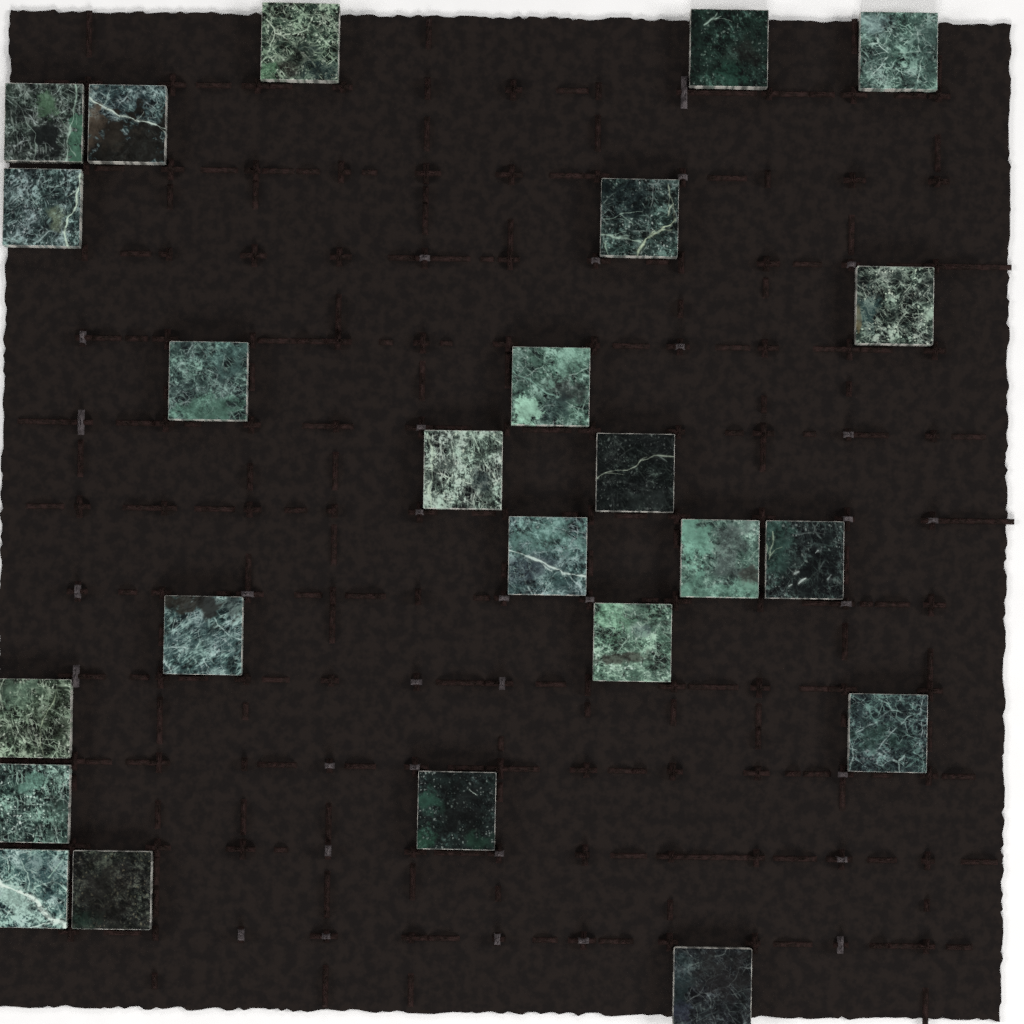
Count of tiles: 24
